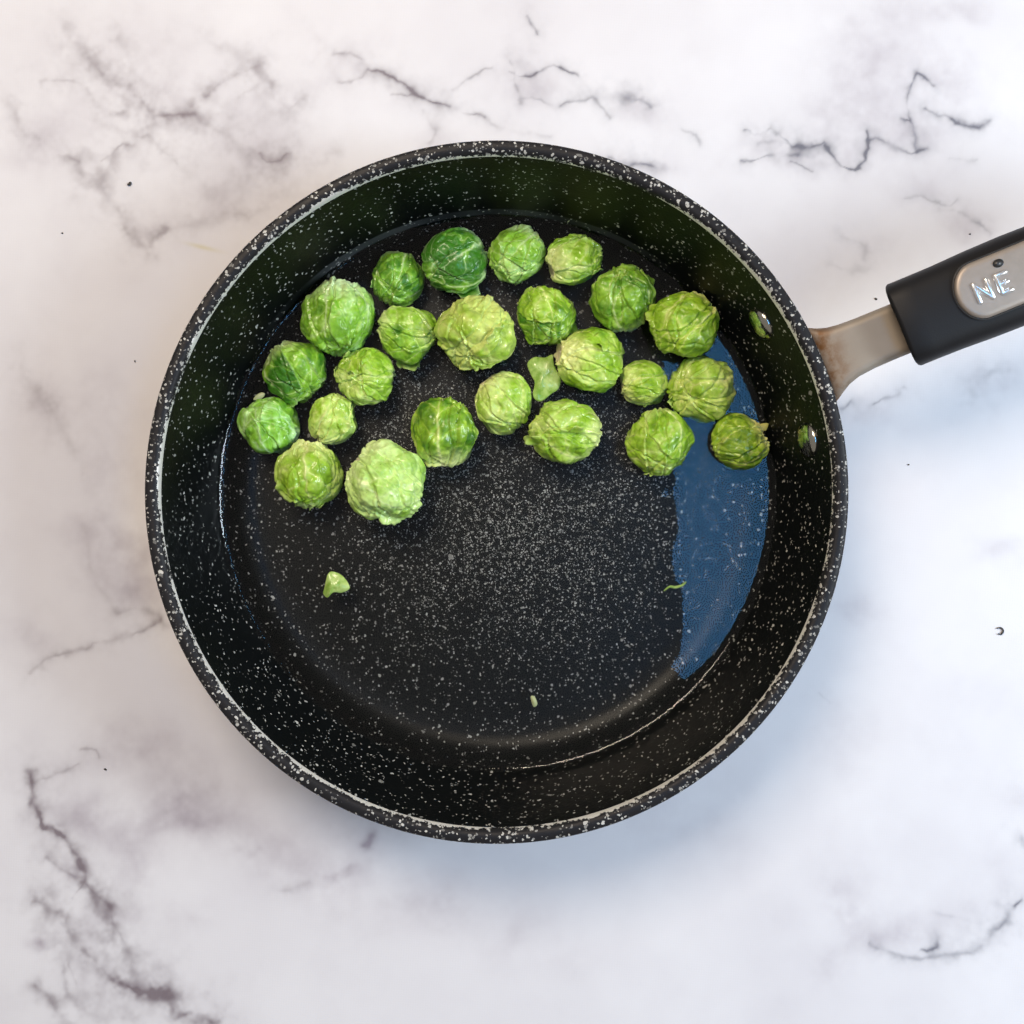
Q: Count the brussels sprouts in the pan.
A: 24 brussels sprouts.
